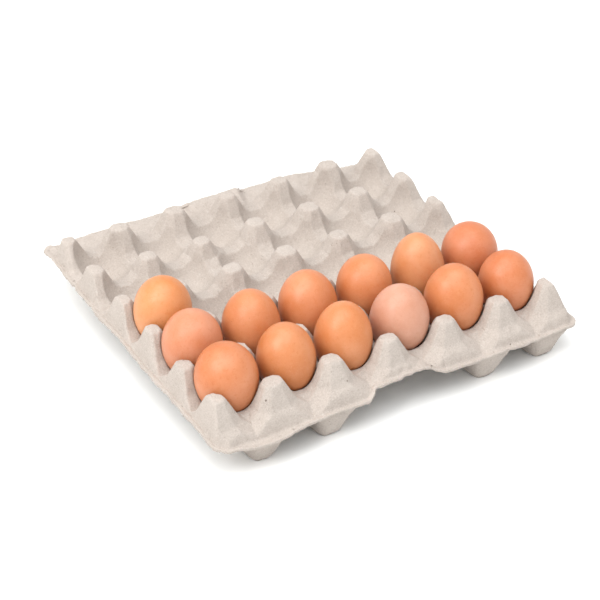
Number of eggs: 13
